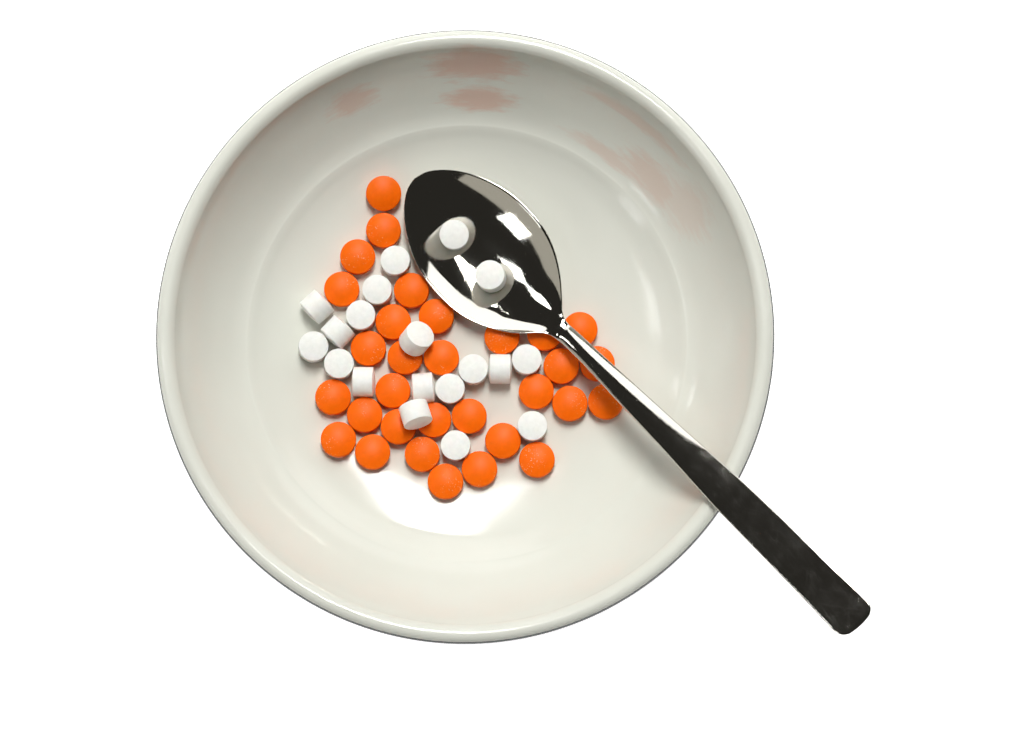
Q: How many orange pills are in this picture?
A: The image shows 31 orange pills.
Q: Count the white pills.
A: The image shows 19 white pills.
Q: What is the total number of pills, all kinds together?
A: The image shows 50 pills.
